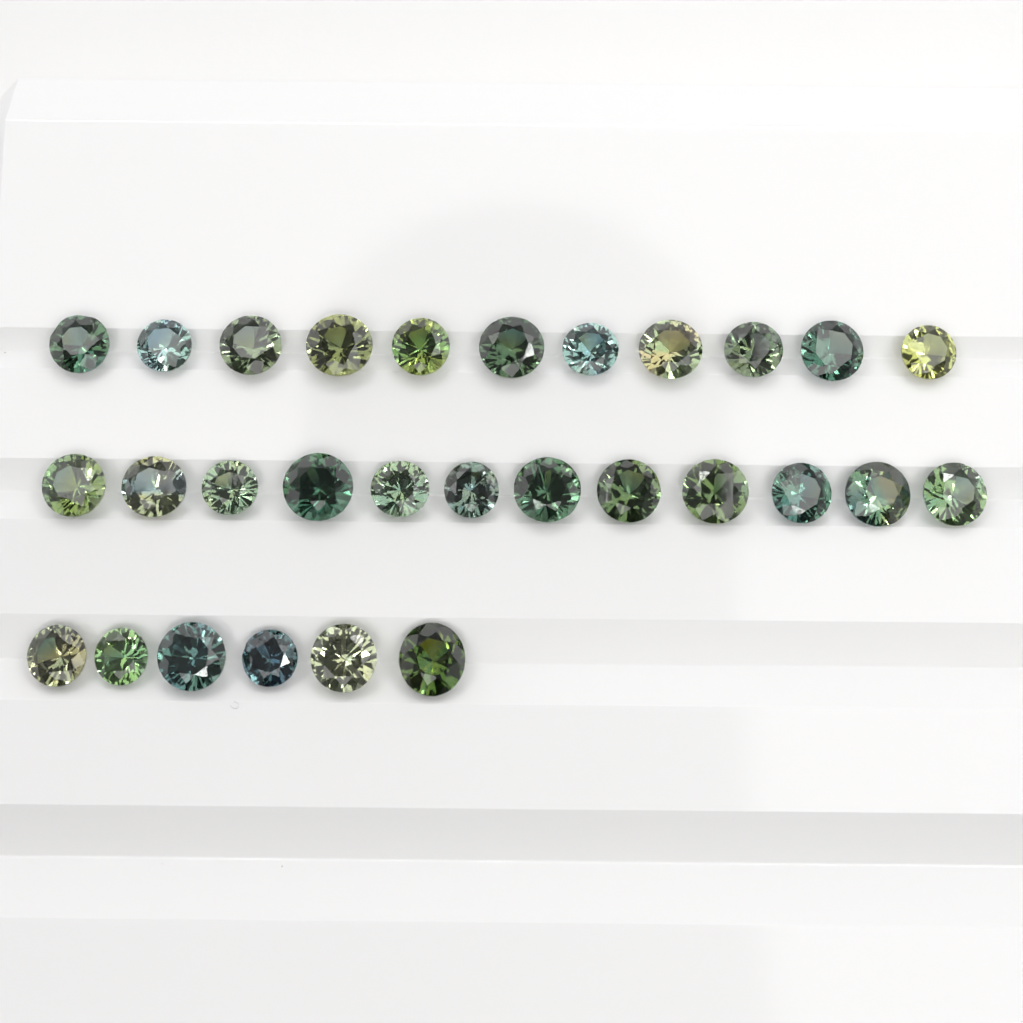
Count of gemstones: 29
